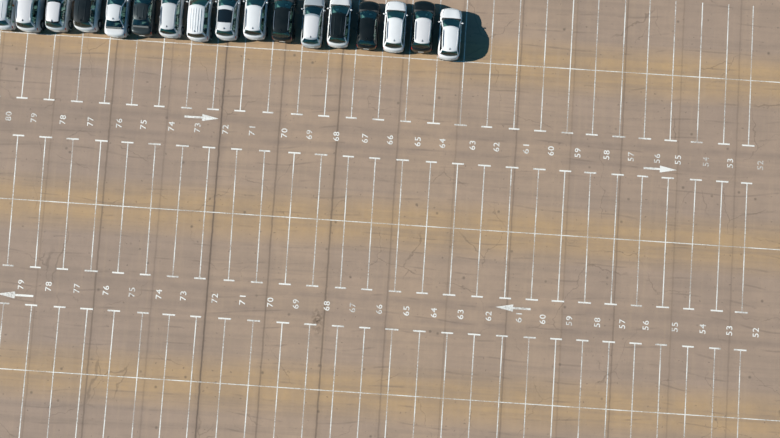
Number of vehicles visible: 17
